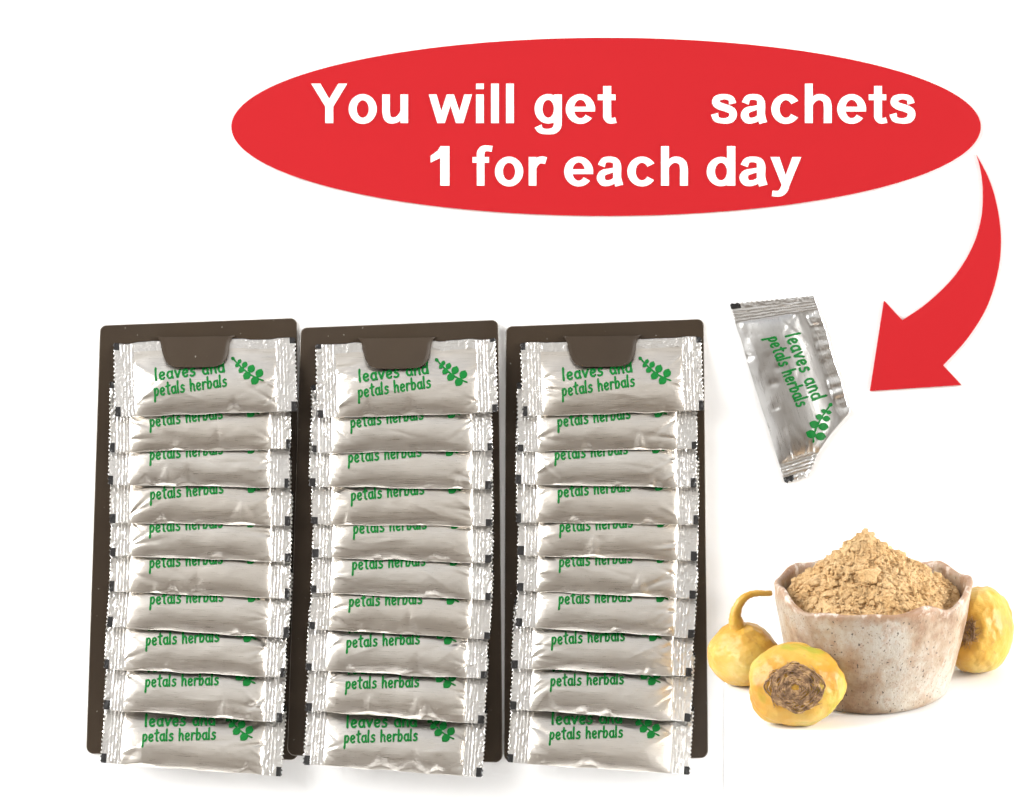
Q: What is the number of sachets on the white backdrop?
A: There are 31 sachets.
